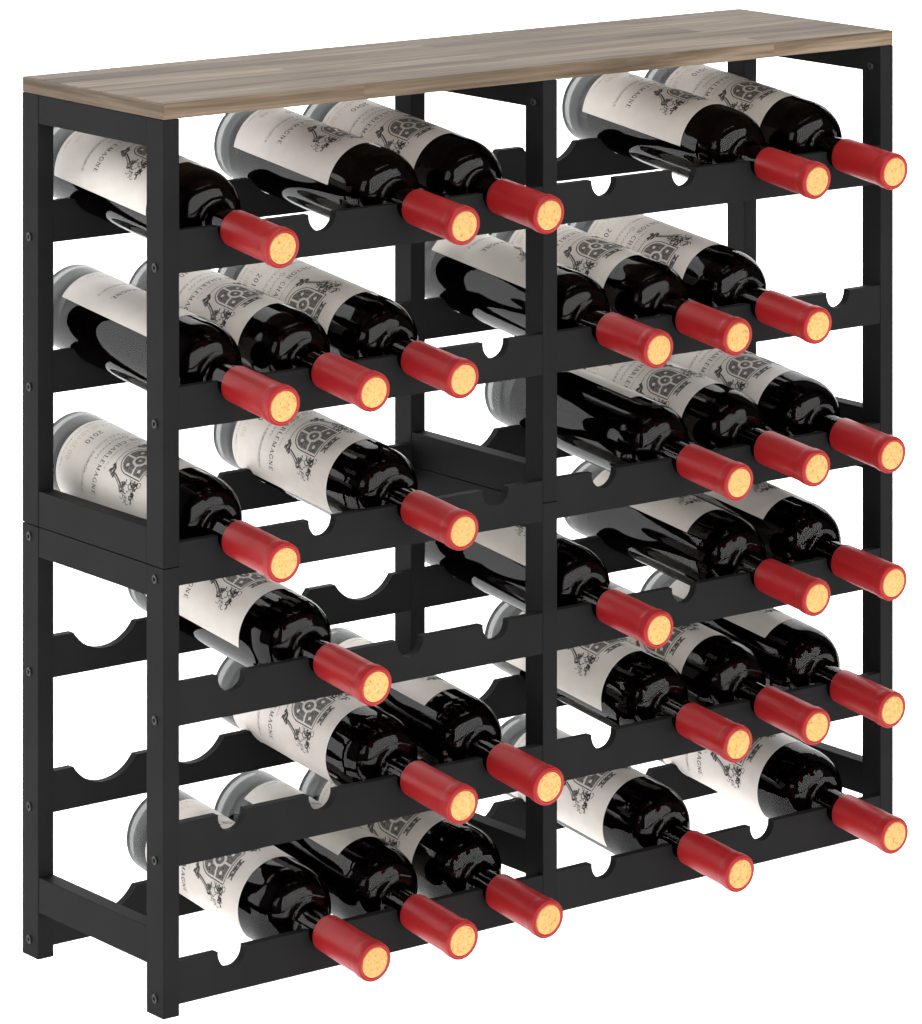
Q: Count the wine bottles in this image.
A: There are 30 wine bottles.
